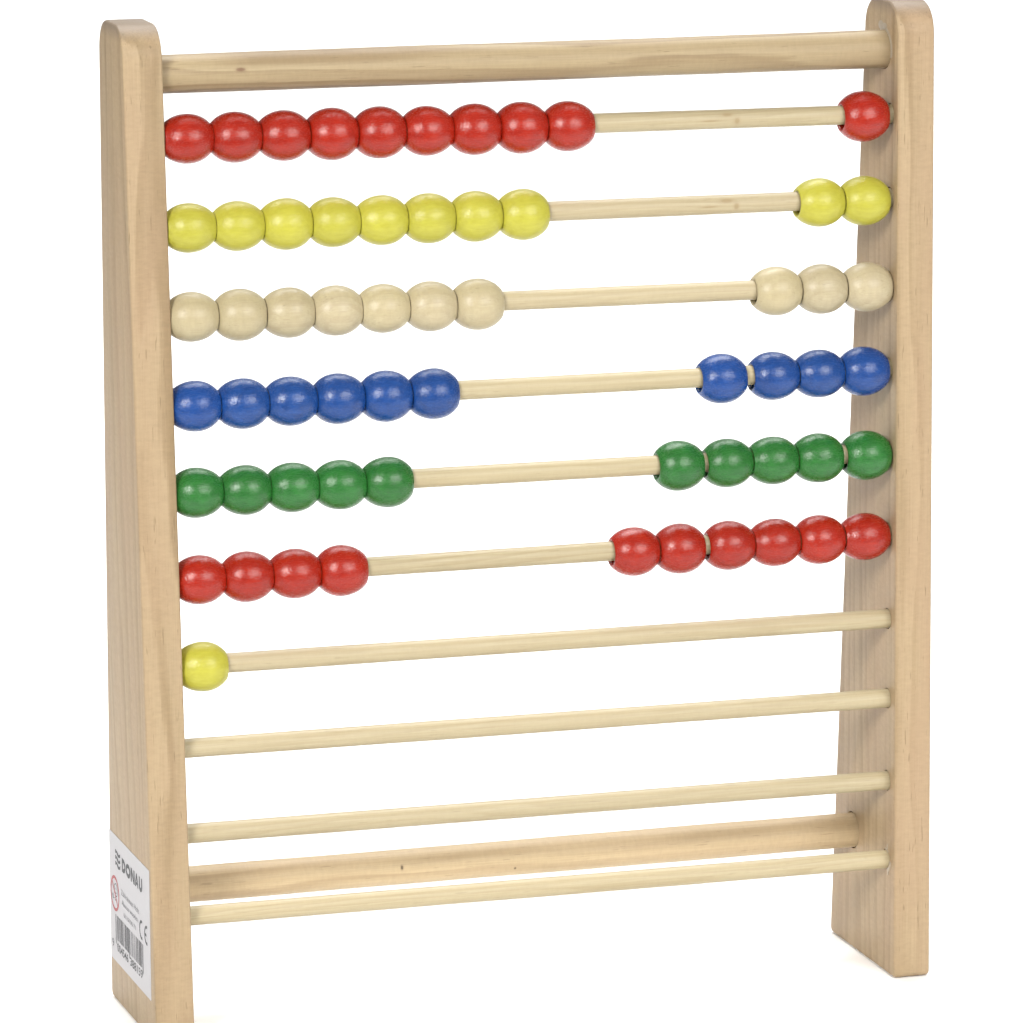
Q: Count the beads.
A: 61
